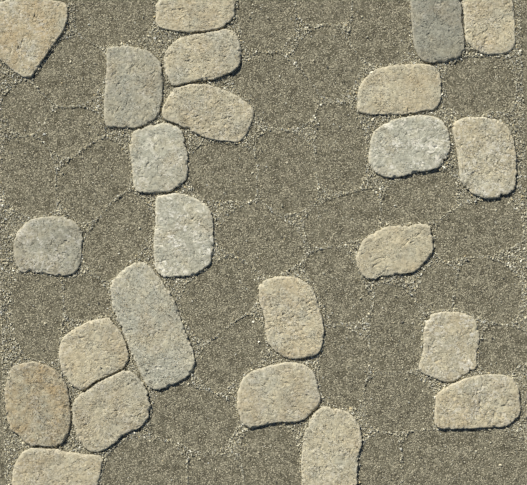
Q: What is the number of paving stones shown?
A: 24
